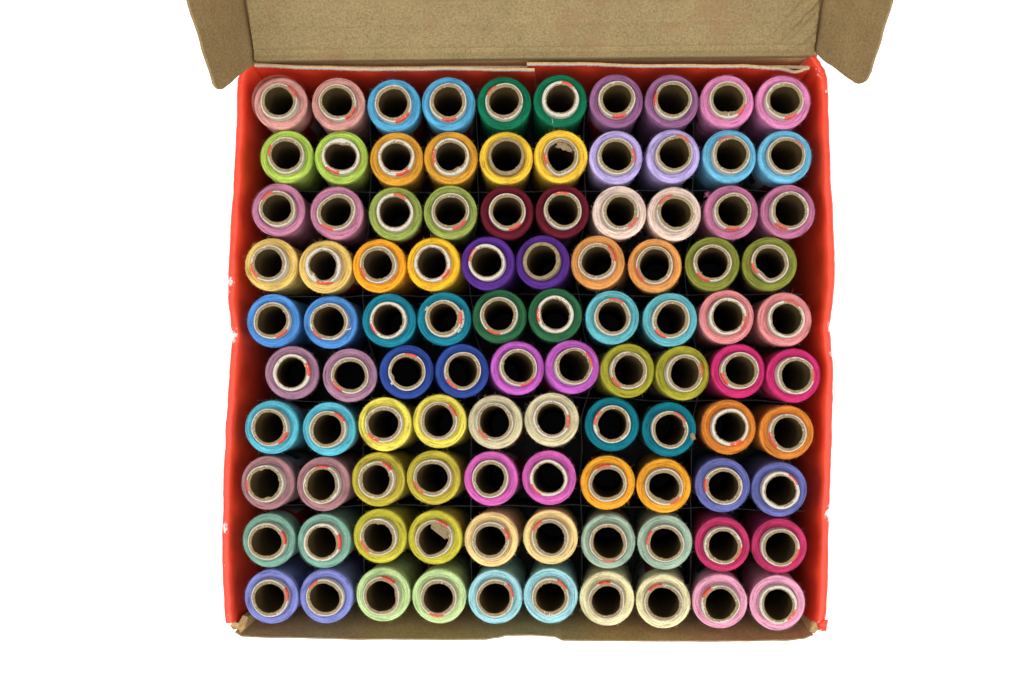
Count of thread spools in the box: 100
